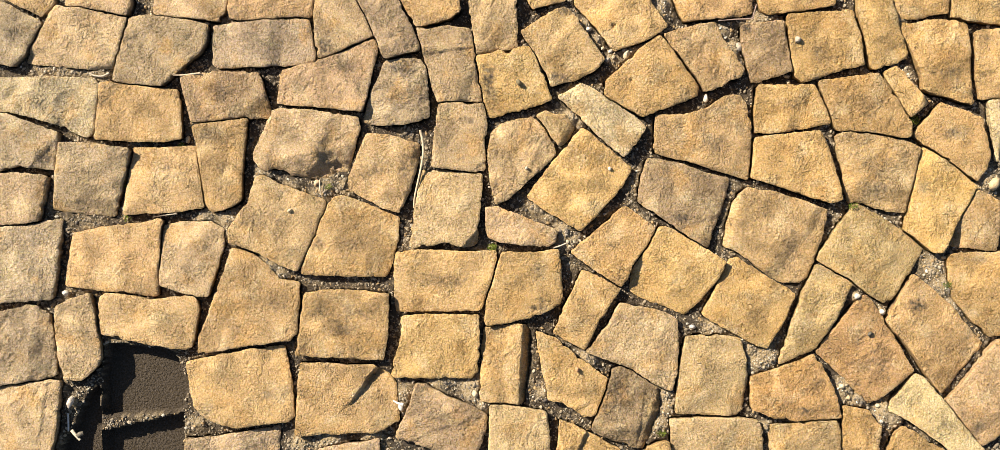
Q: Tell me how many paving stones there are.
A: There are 102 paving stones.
